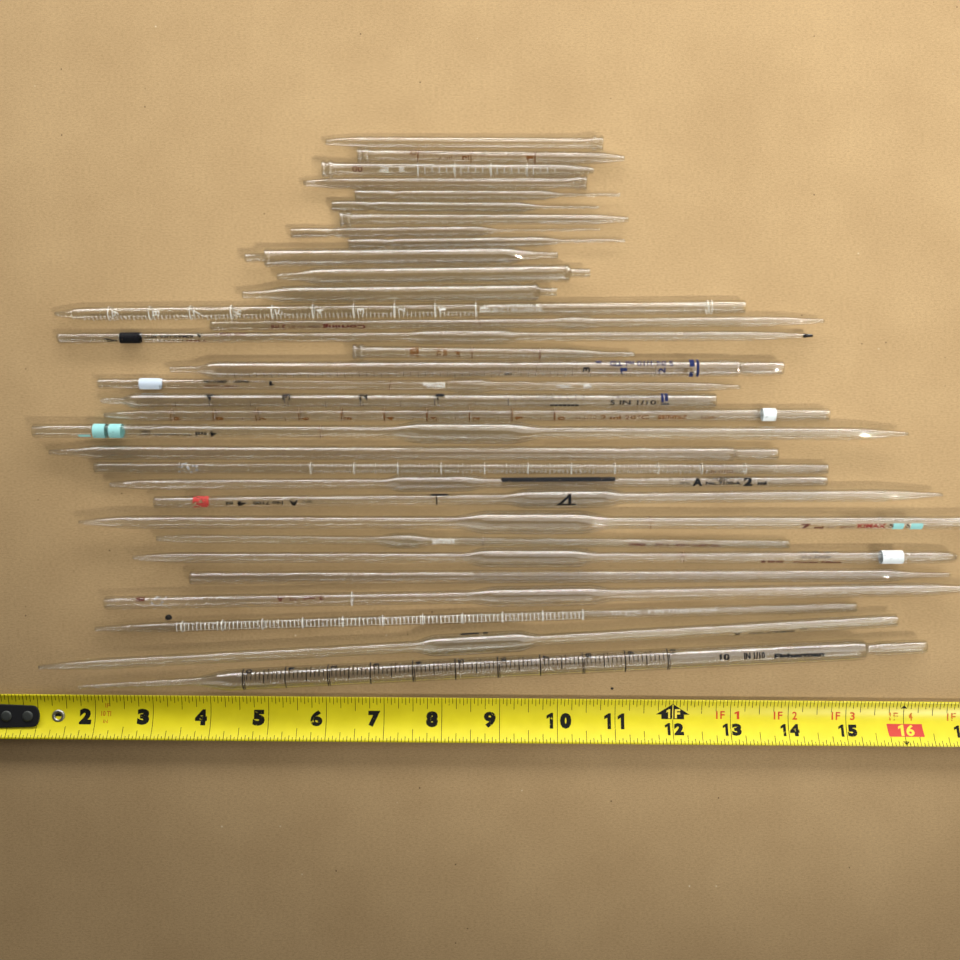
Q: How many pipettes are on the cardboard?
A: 33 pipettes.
